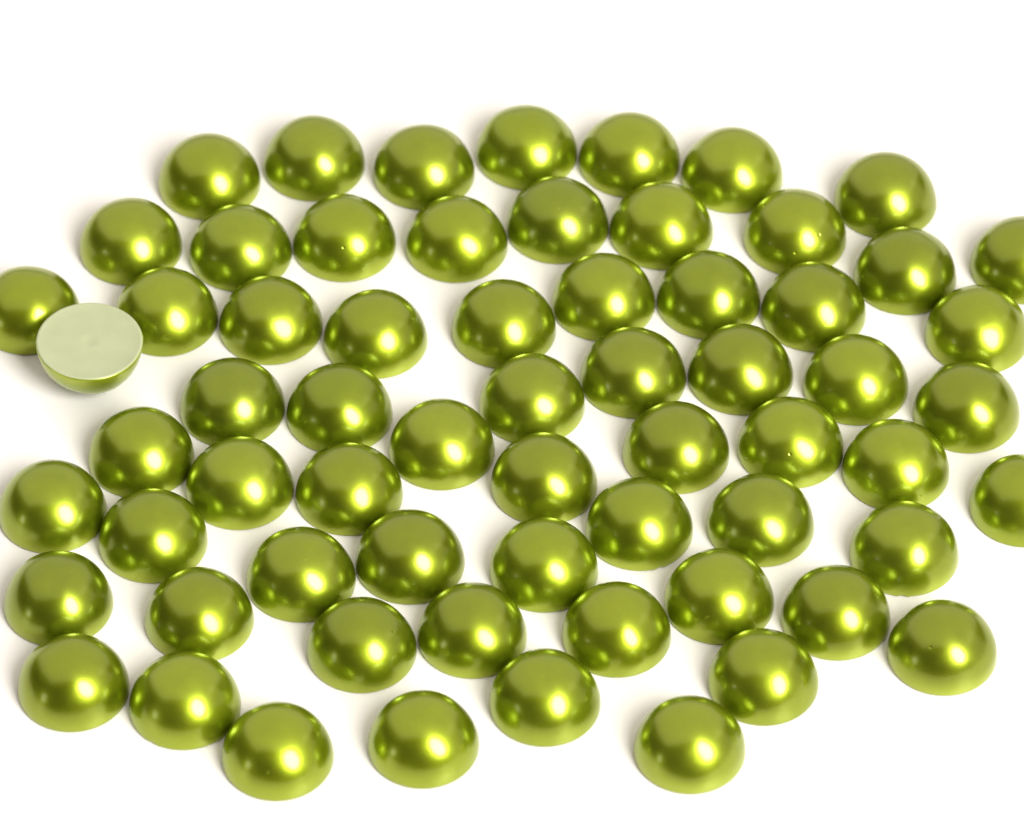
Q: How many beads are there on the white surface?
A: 65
